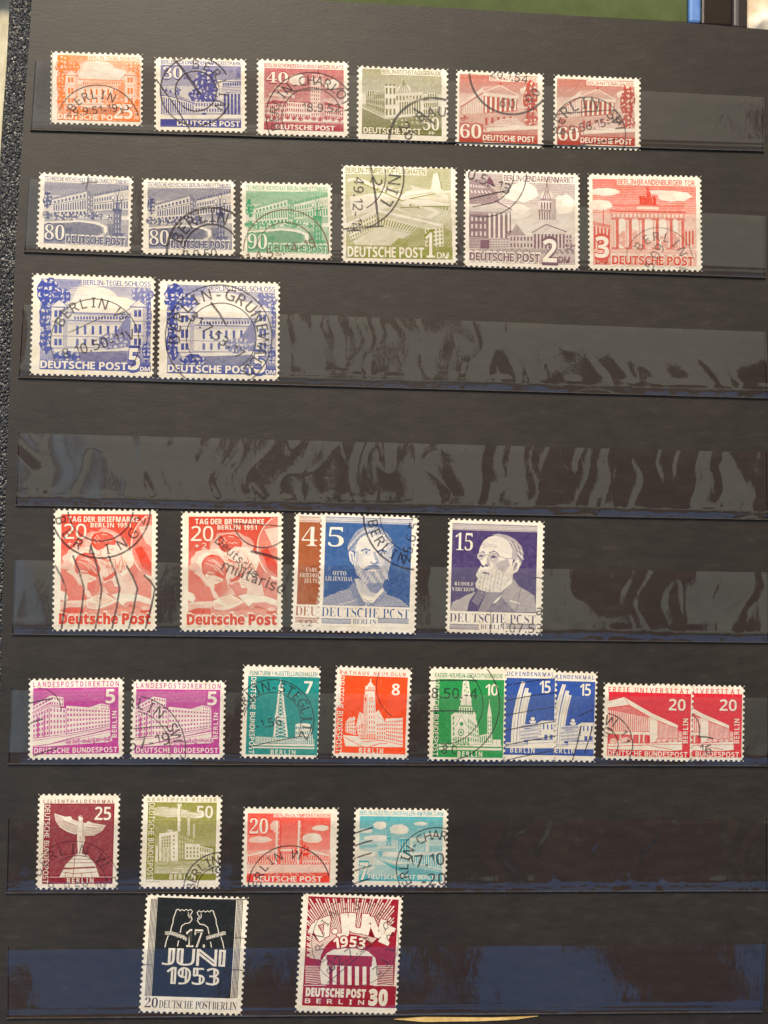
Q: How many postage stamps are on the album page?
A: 34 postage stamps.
